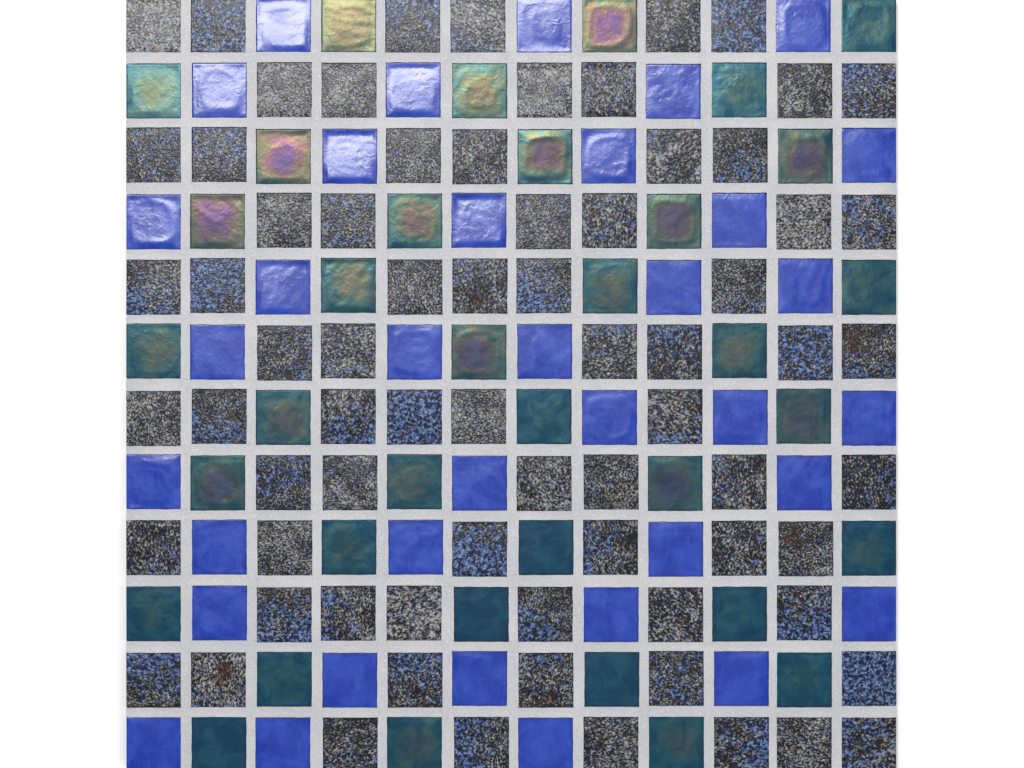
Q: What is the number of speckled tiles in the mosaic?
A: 72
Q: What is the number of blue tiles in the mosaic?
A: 36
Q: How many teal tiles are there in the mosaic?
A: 36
